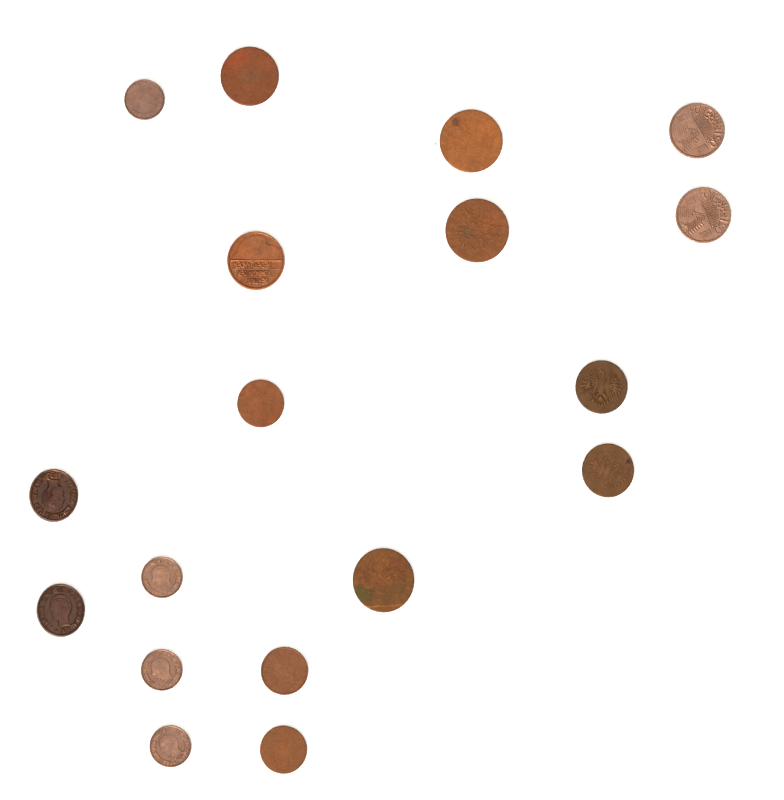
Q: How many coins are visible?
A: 18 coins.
